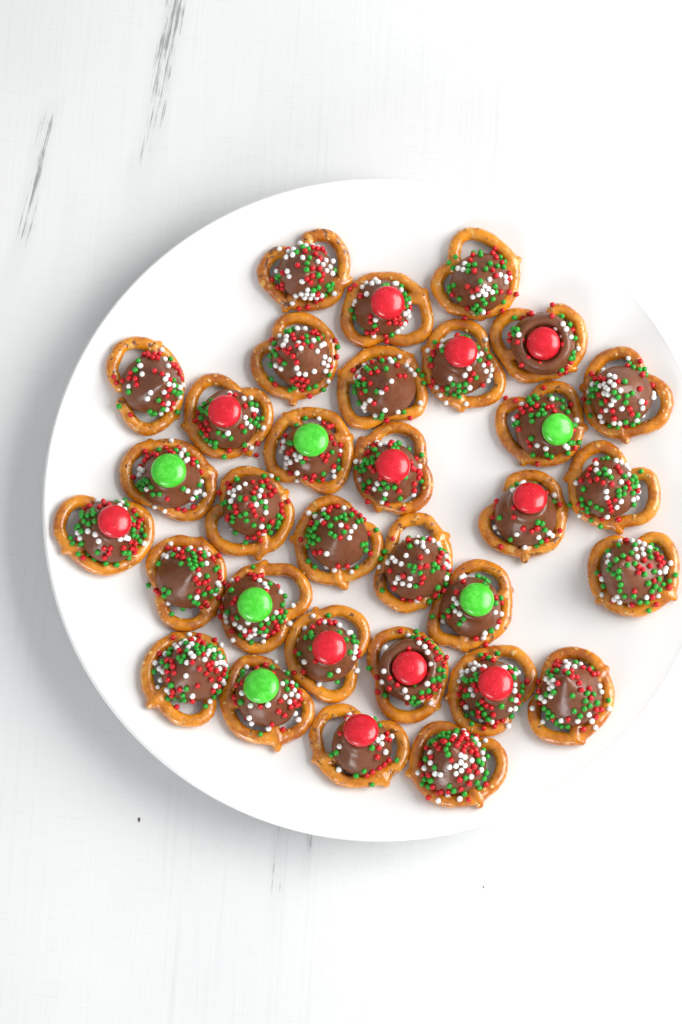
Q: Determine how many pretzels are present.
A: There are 32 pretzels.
